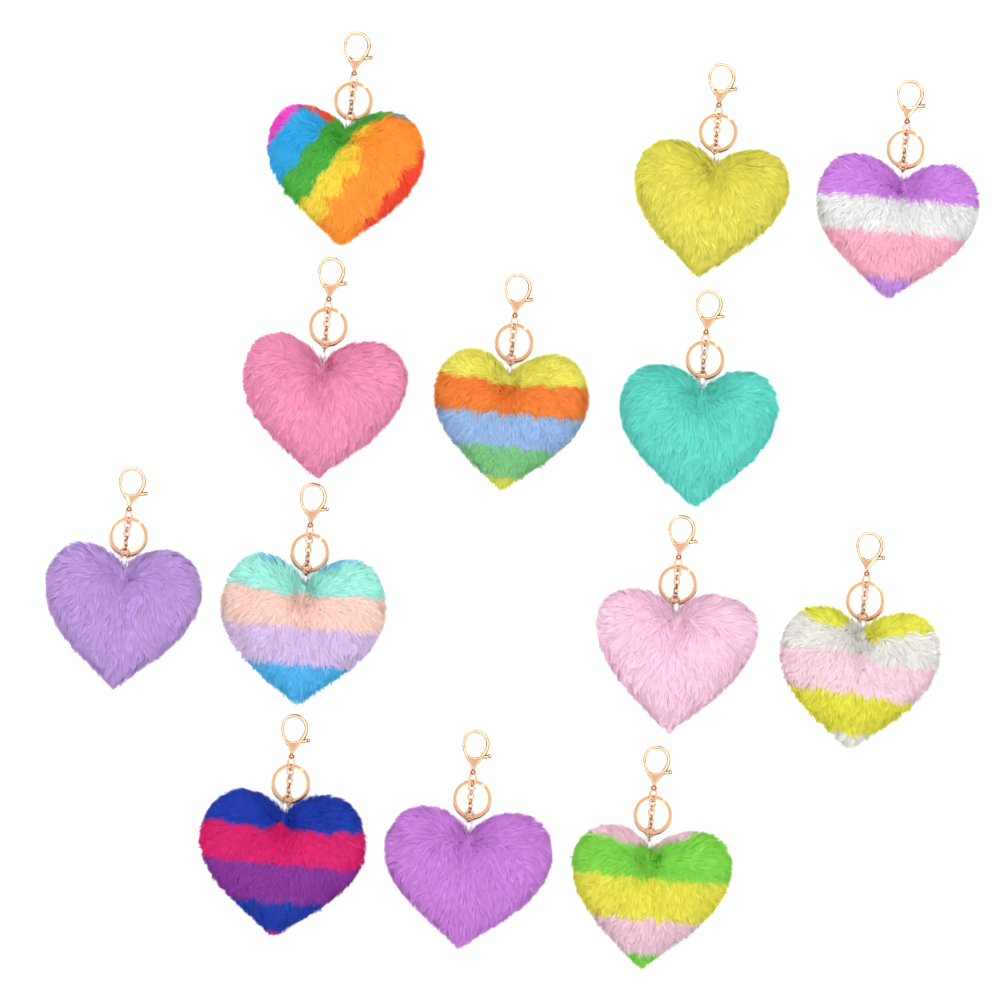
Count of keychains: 13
